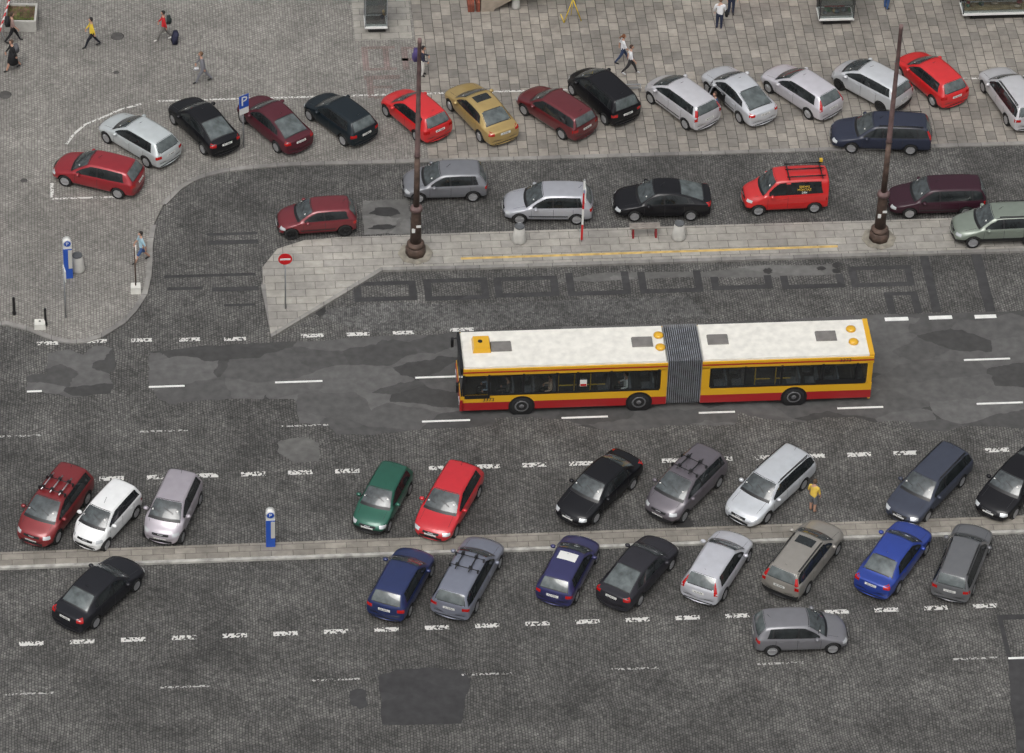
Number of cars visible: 43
